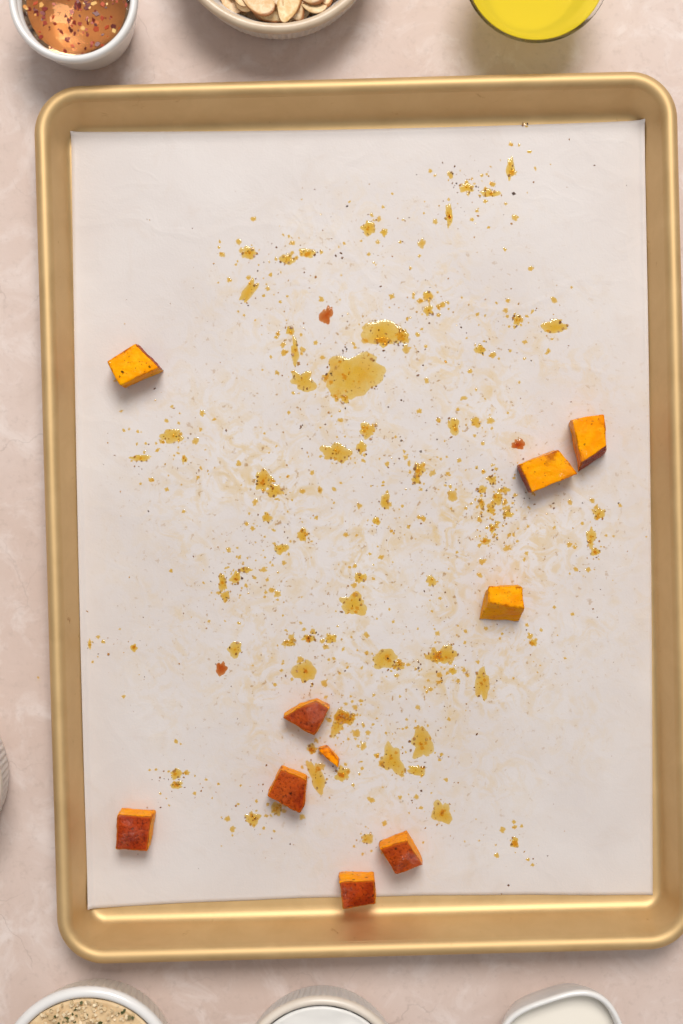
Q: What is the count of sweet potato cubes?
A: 10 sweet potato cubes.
